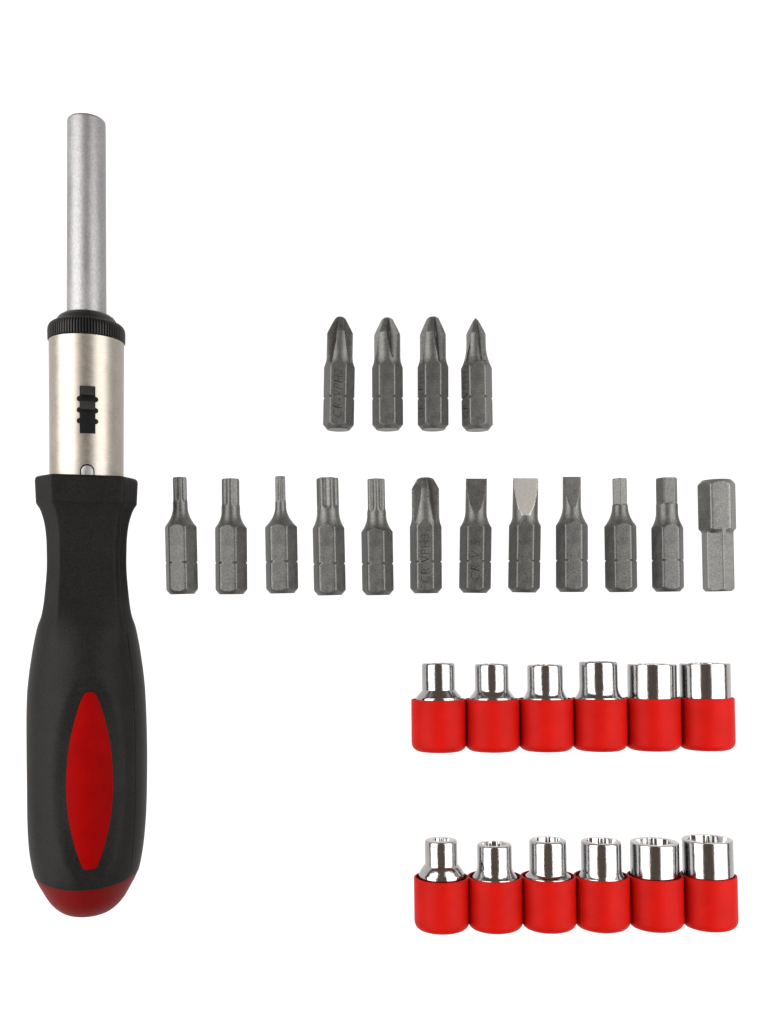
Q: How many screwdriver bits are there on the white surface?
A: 16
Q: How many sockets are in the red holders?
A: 12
